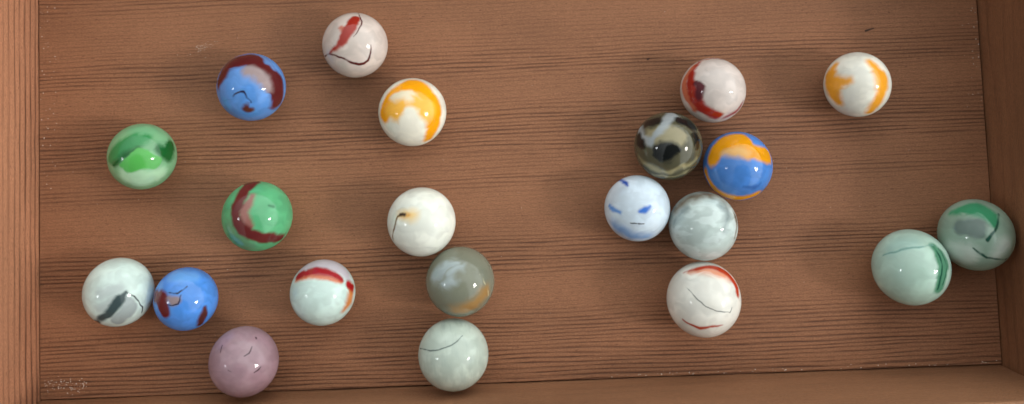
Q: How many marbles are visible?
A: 21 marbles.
